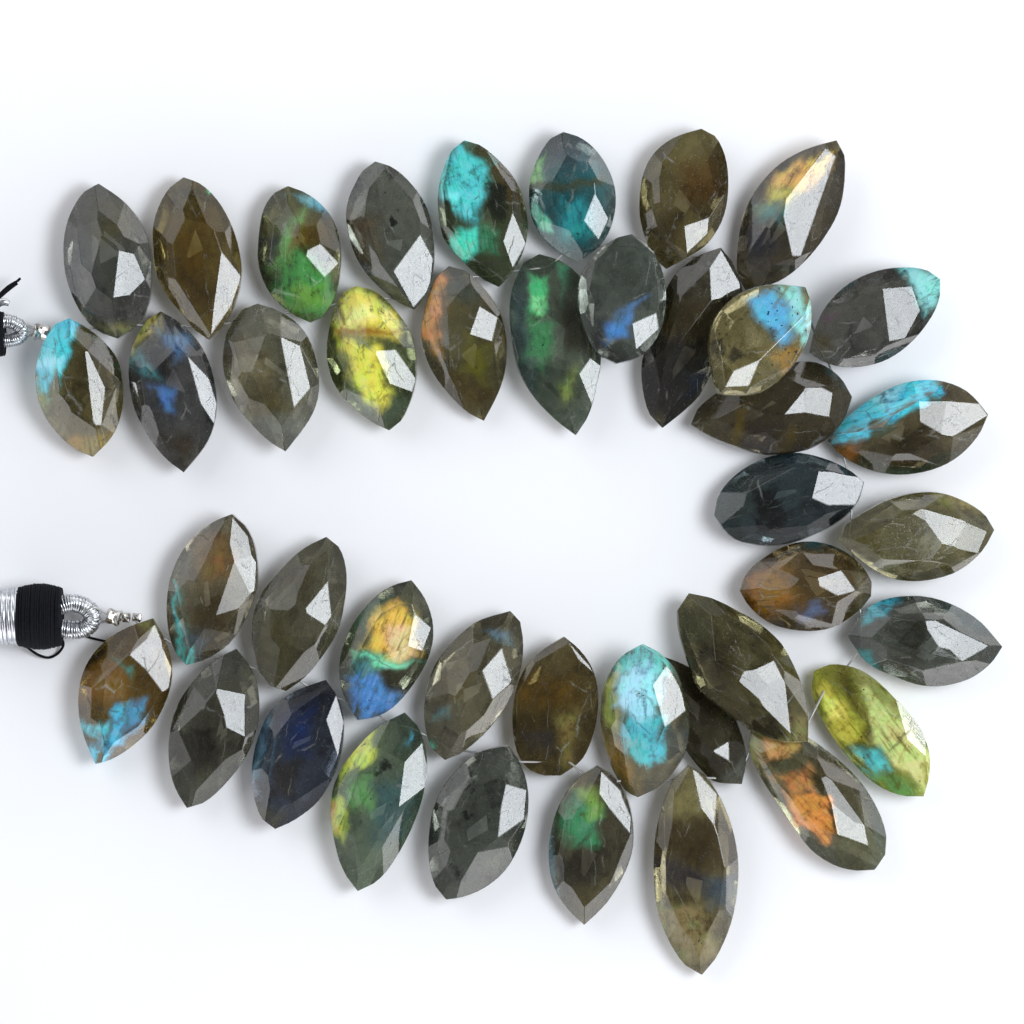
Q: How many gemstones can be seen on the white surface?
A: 41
